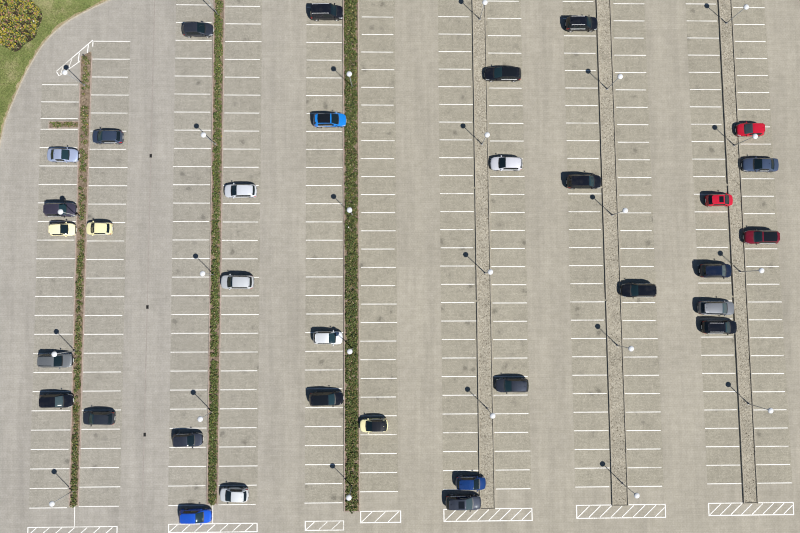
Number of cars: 34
